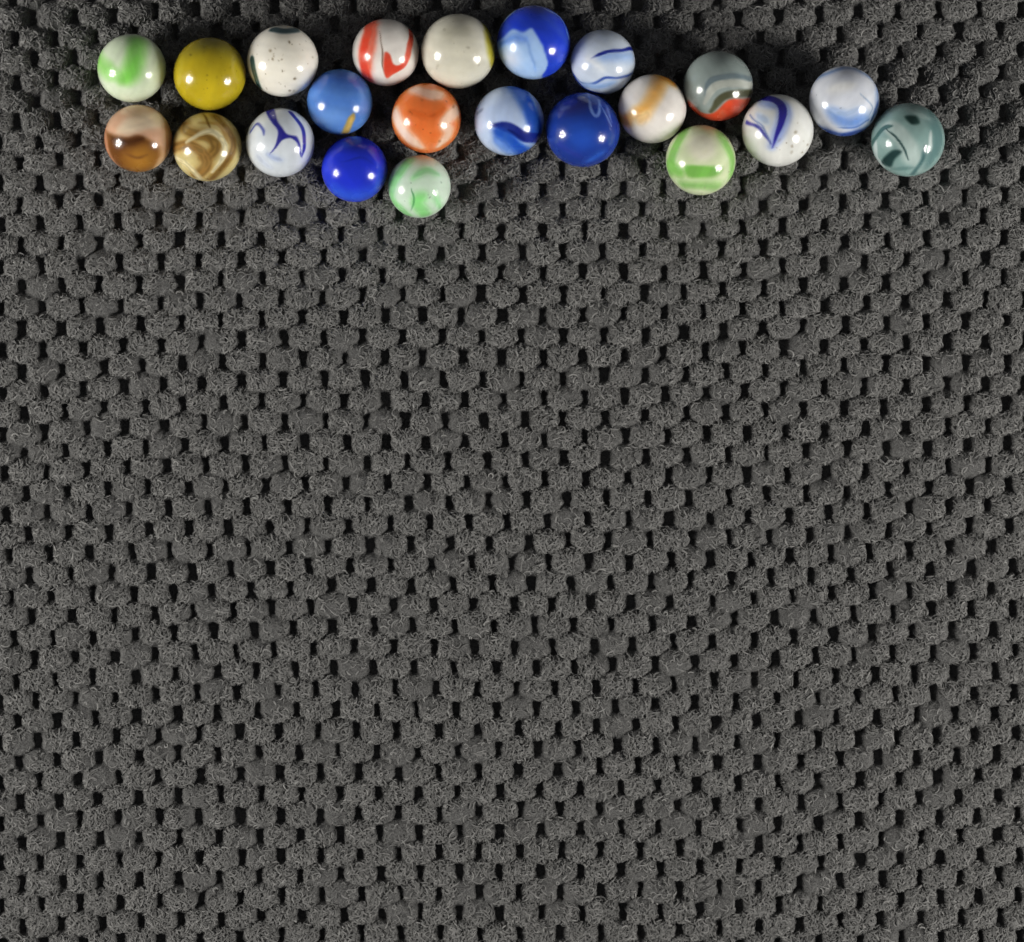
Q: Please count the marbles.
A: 22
